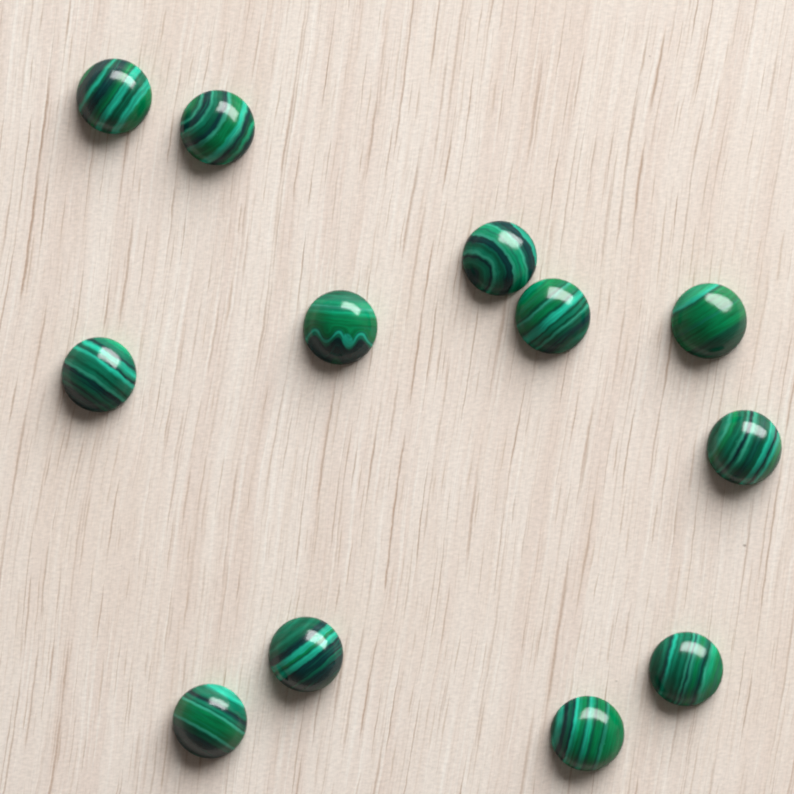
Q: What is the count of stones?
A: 12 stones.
